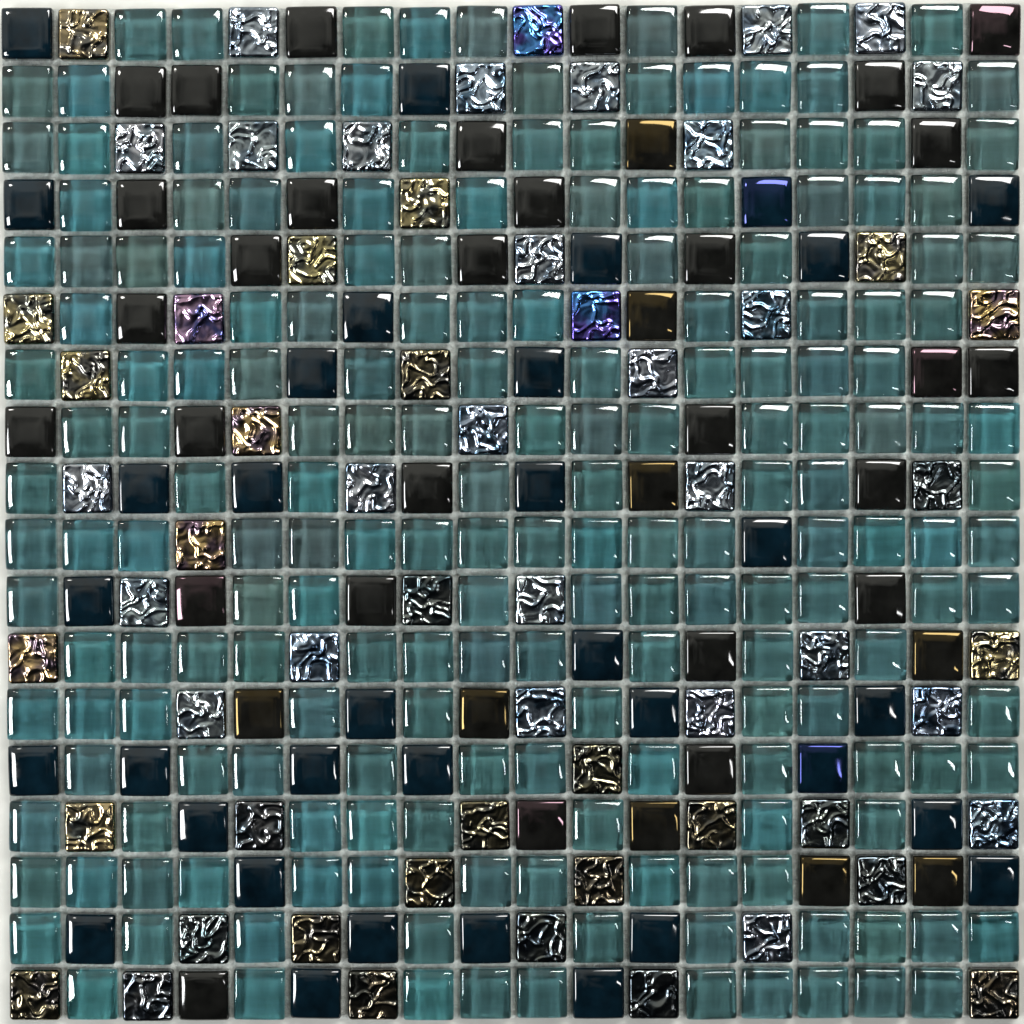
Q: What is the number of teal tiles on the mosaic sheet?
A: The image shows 190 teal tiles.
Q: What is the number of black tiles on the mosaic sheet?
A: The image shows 73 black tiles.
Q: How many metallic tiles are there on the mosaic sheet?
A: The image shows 61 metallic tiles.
